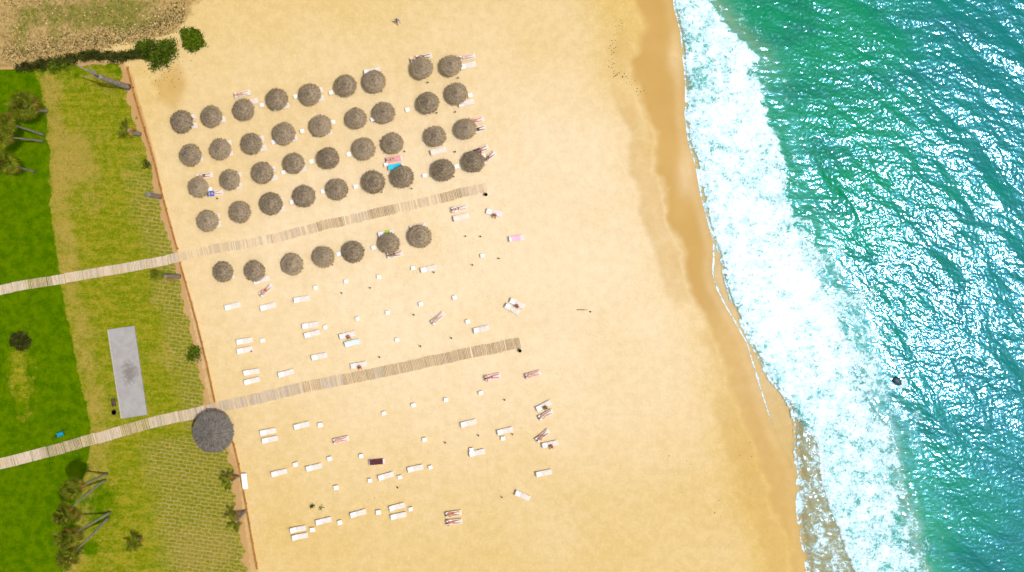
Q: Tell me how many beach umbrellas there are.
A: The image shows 43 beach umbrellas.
